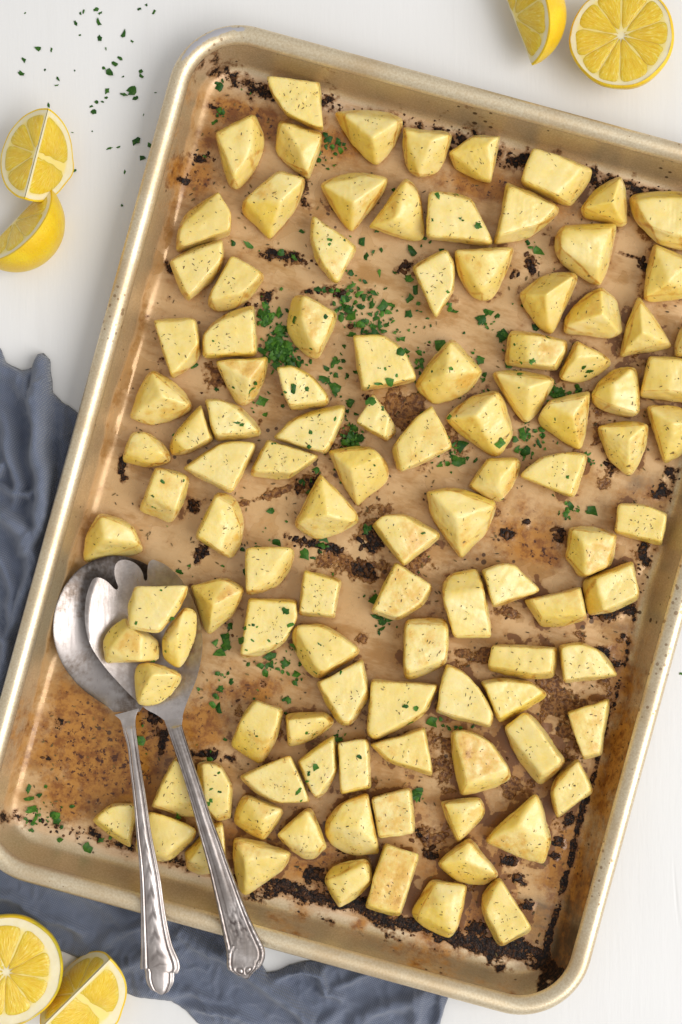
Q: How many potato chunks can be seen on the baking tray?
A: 110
